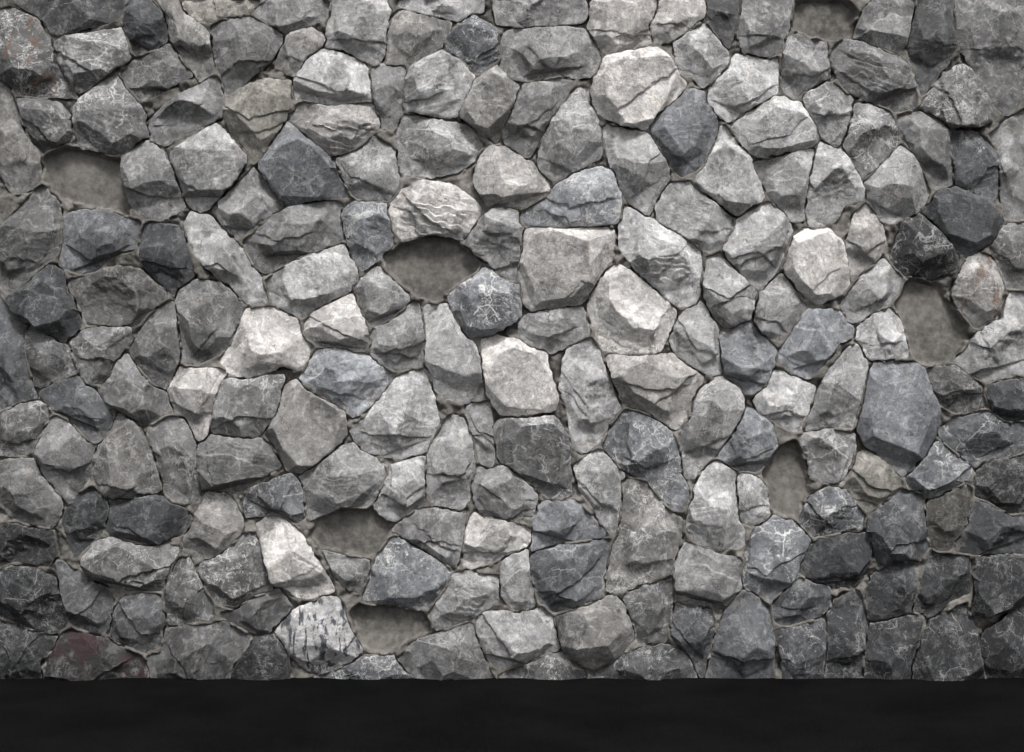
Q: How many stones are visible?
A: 193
